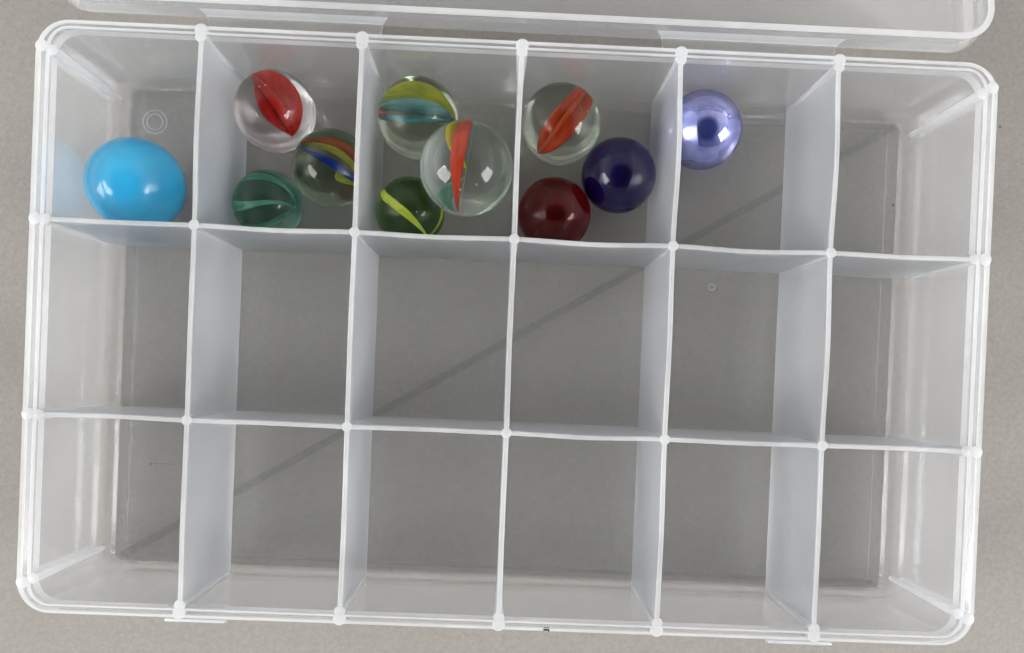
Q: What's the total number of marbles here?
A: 11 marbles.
